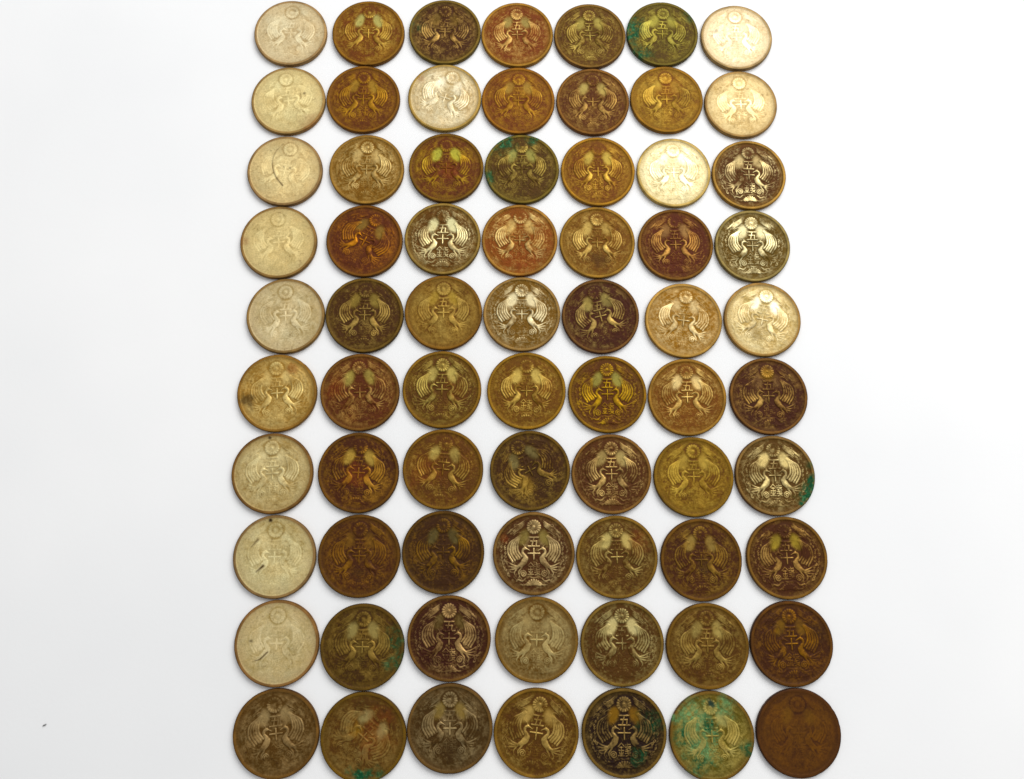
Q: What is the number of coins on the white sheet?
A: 70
